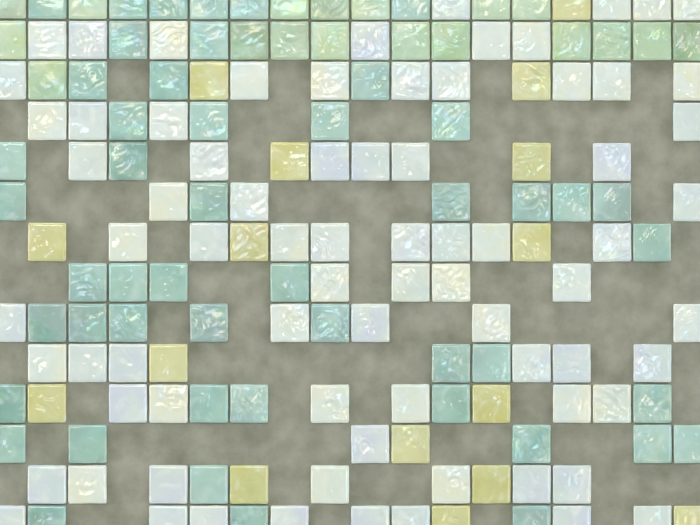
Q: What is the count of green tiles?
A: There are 18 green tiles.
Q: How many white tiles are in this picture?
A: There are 76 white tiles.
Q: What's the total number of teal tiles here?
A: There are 49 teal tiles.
